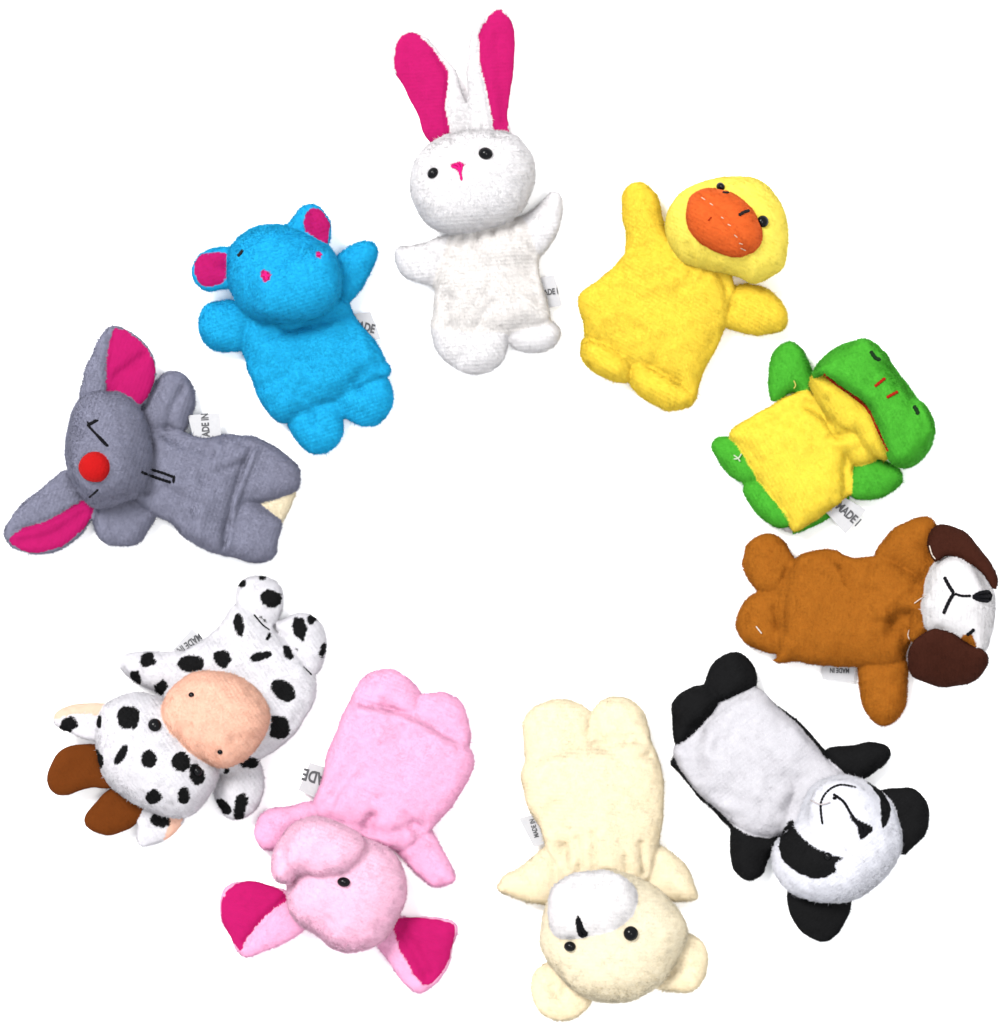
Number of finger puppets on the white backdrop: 10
